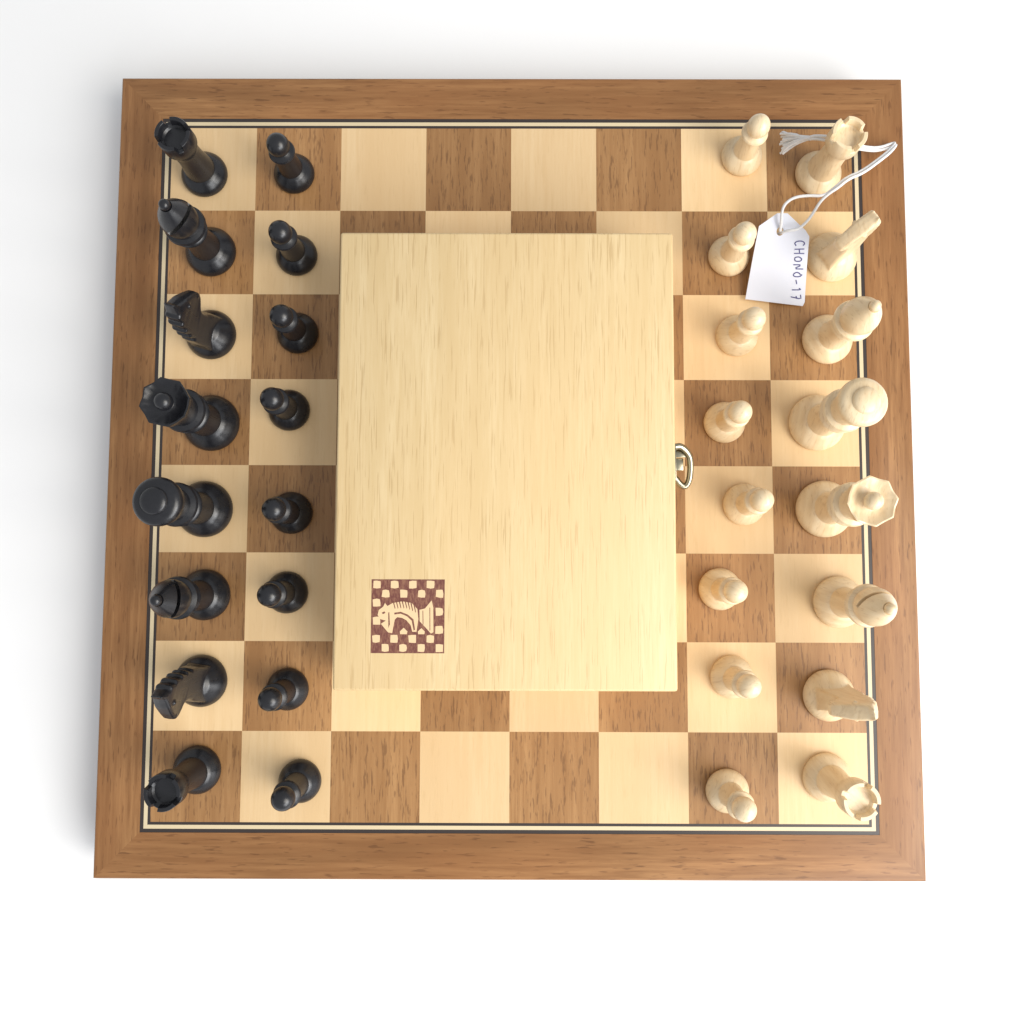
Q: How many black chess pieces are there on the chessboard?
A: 16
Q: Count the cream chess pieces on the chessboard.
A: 16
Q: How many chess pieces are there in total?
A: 32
